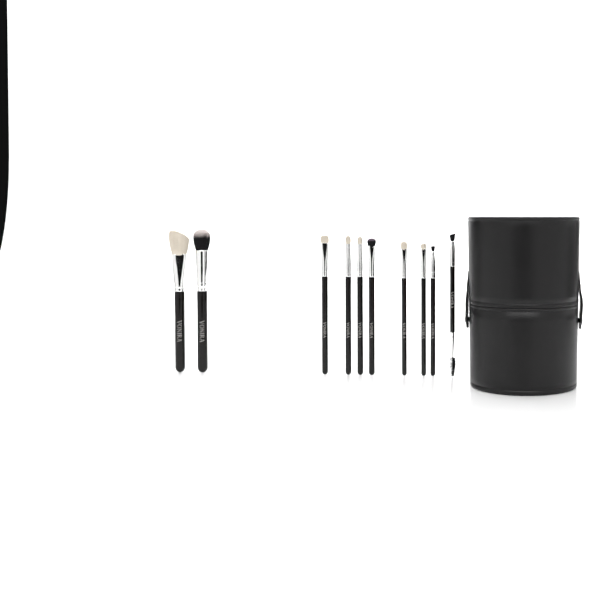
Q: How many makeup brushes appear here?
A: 10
